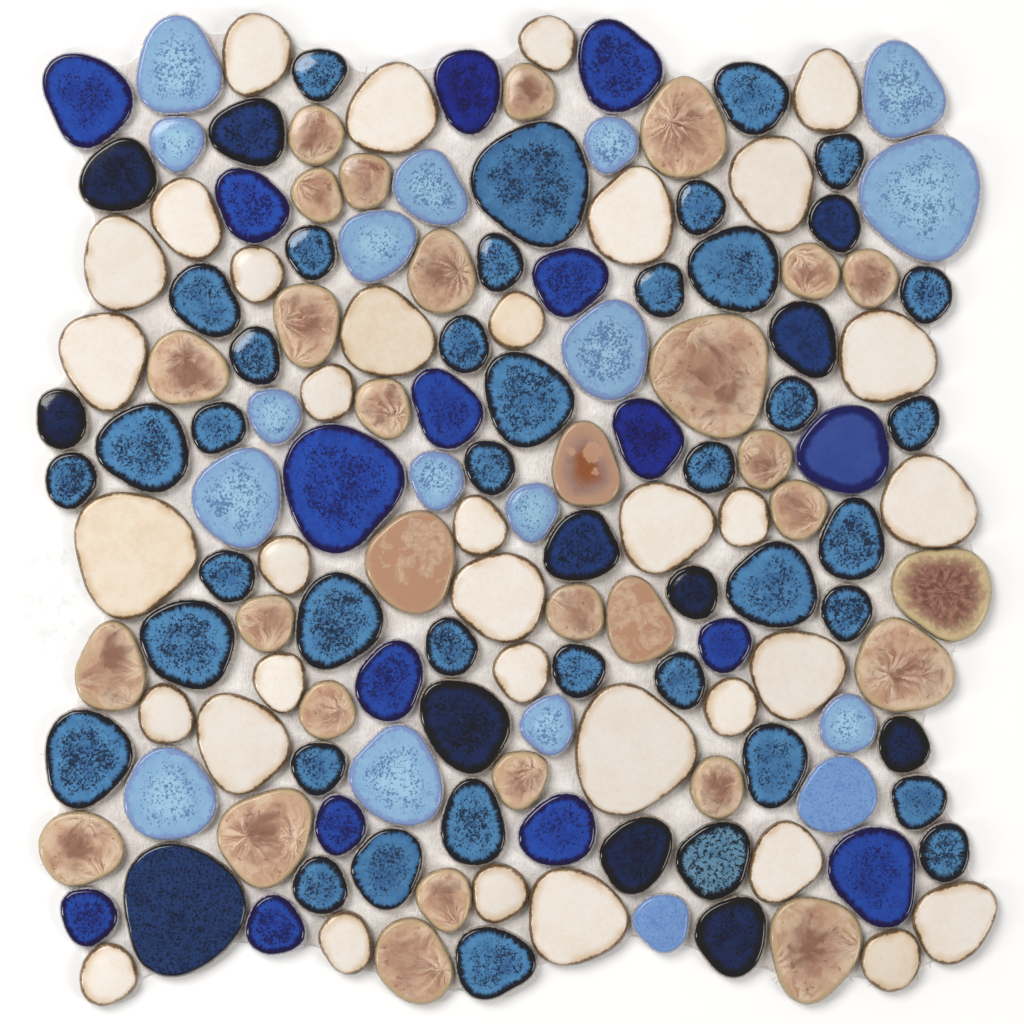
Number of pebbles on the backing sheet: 151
